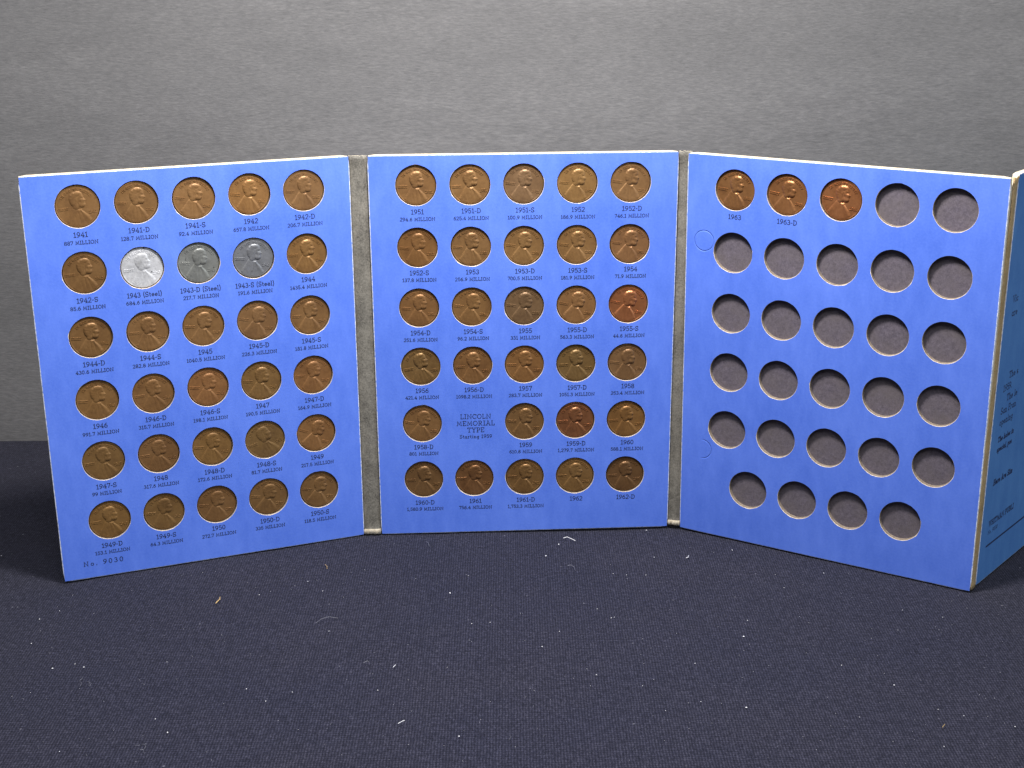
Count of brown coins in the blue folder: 59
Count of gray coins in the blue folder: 3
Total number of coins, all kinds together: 62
